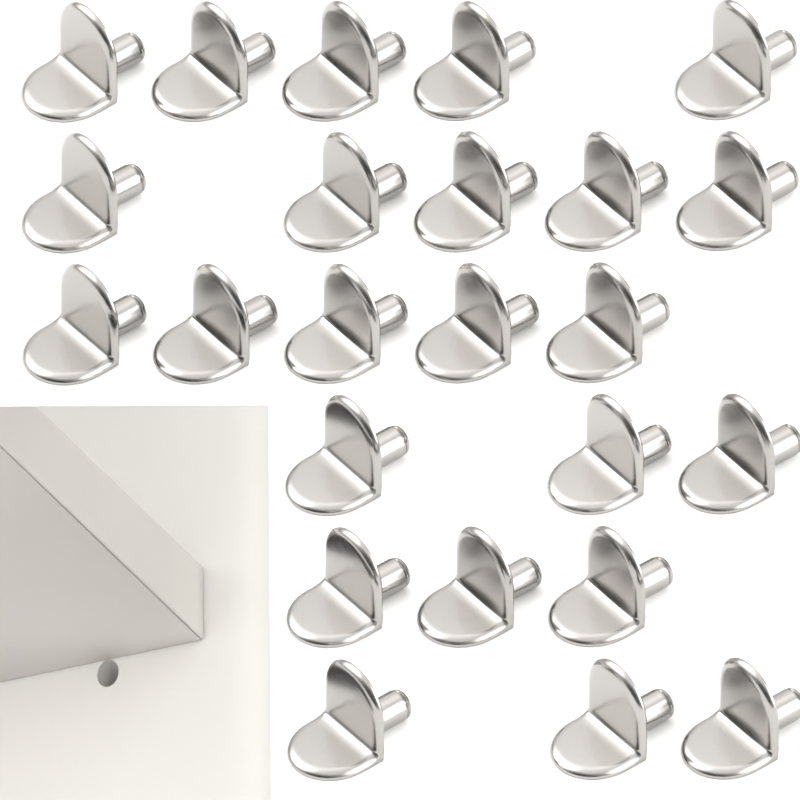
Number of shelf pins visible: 24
